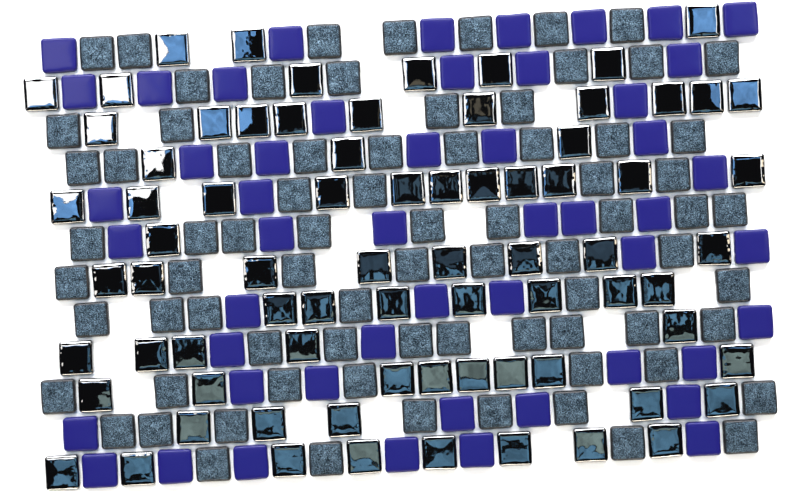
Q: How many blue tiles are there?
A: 51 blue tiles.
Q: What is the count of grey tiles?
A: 77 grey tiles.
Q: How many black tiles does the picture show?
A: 75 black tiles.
